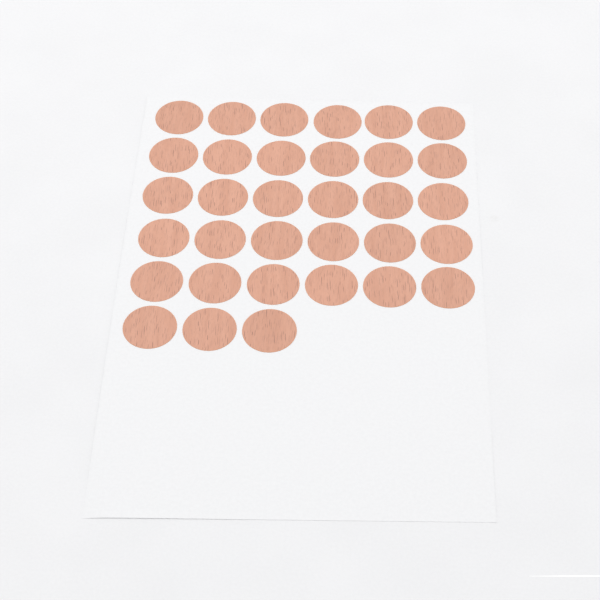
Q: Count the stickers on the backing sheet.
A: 33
